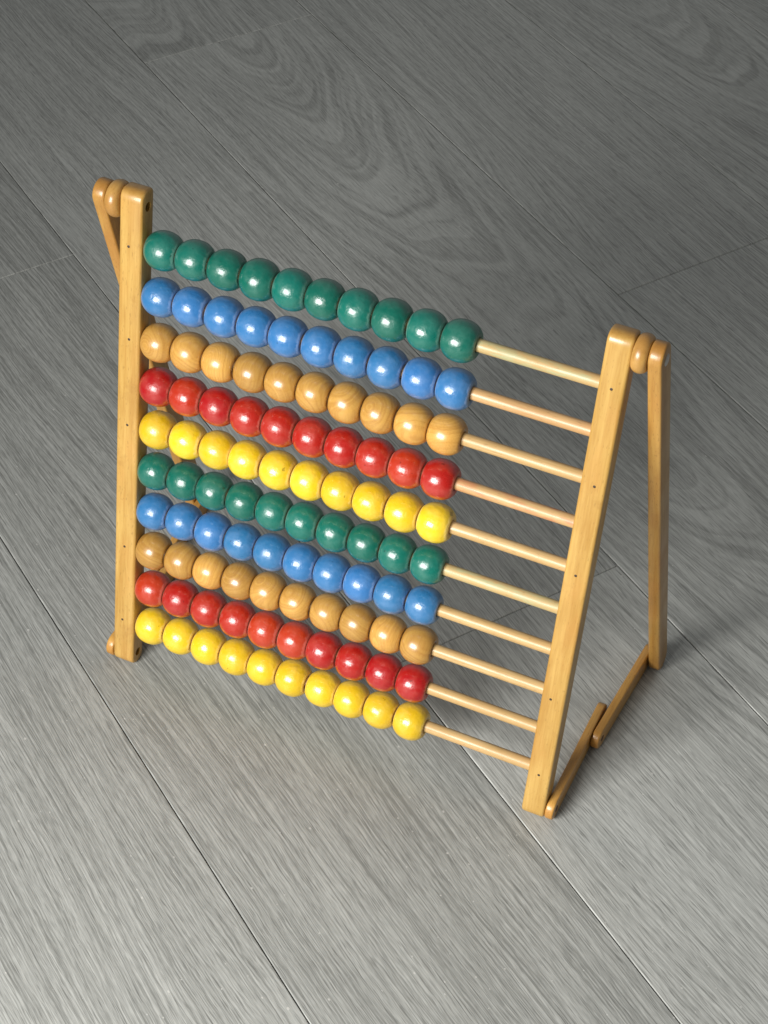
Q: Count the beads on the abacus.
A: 100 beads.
